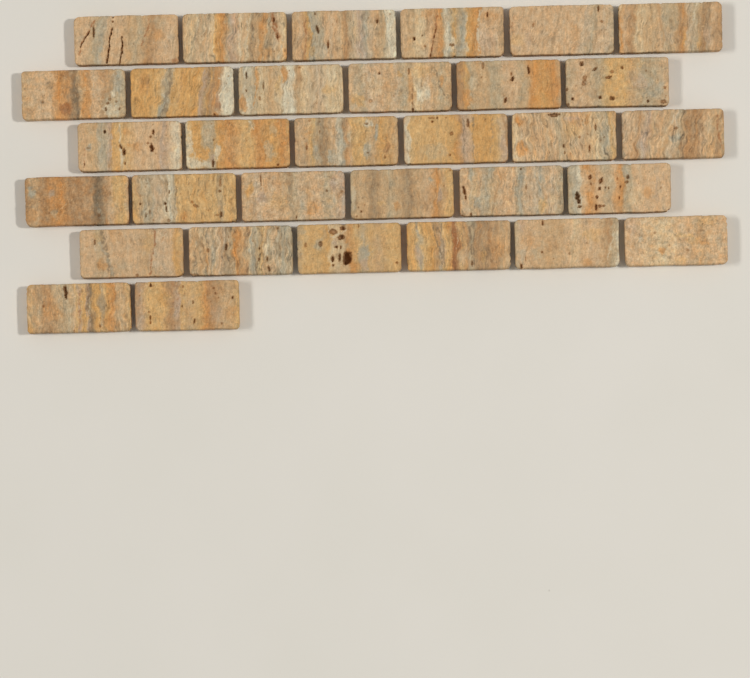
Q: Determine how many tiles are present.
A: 32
